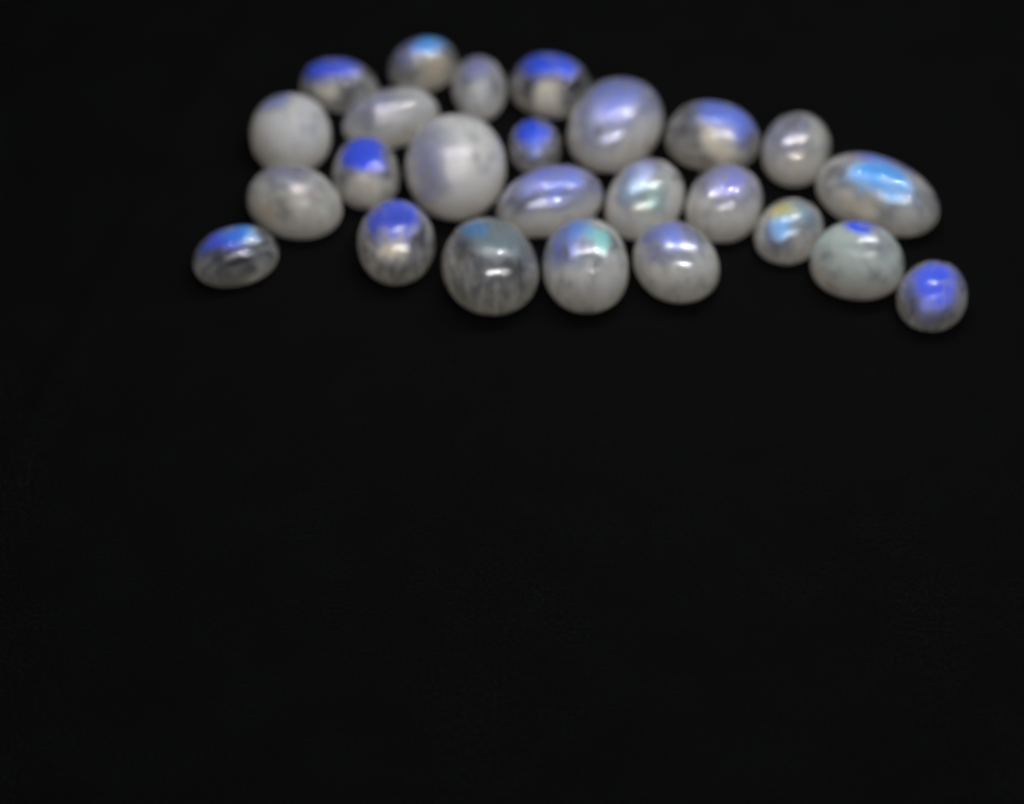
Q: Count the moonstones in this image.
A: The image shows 25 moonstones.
